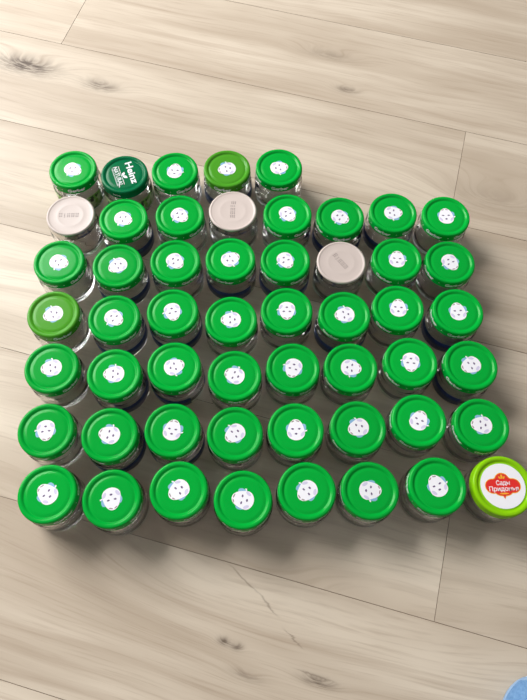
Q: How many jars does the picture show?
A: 53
